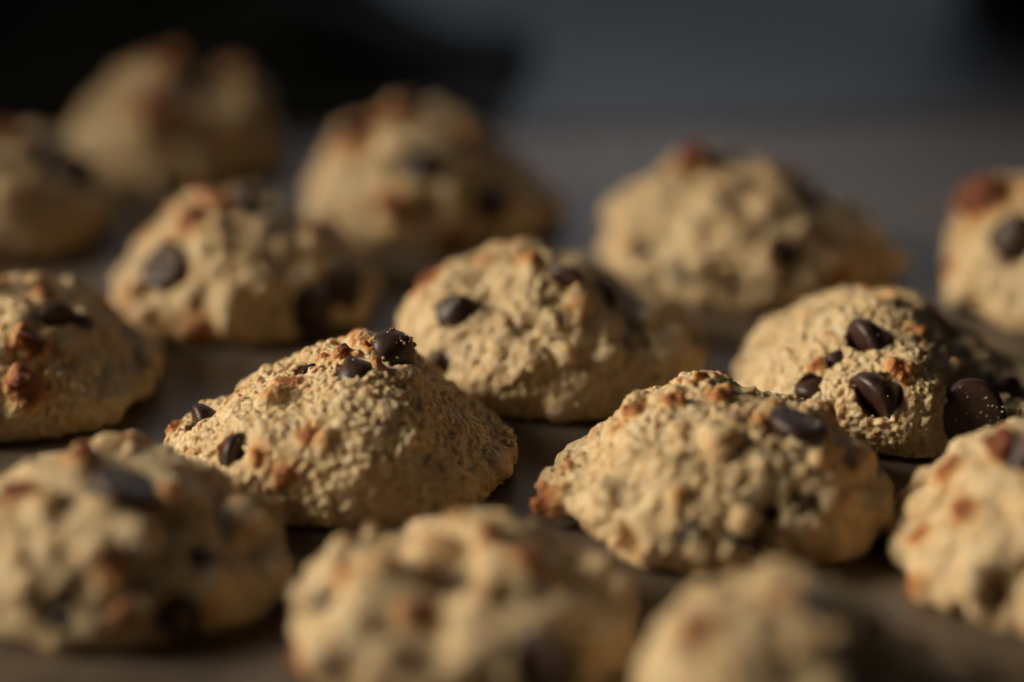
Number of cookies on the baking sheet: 15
